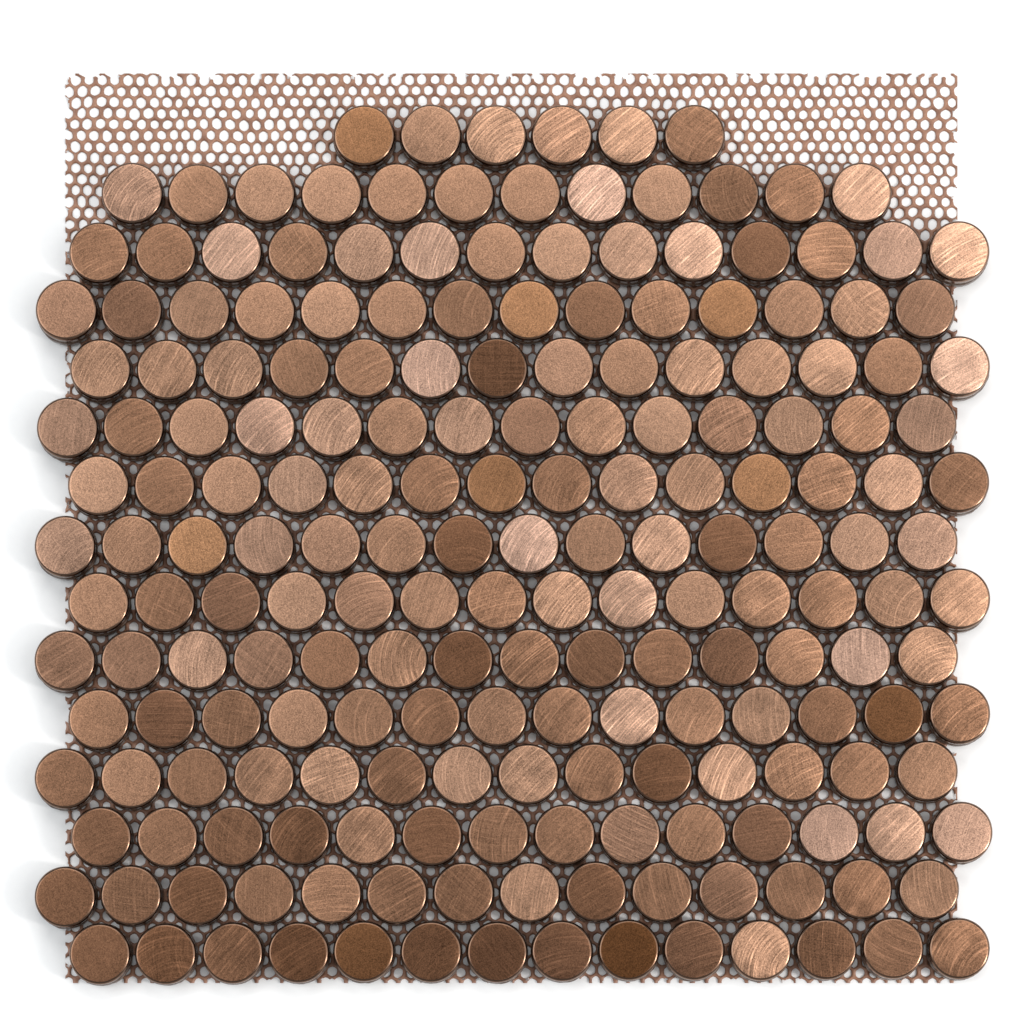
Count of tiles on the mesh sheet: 200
